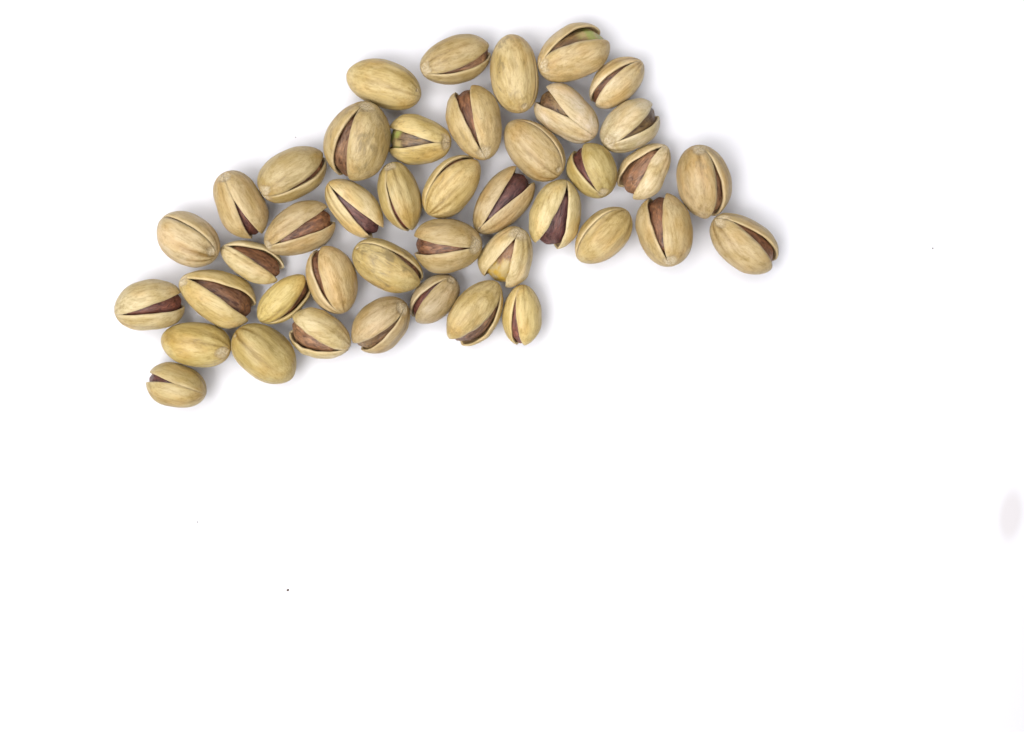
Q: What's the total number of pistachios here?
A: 42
